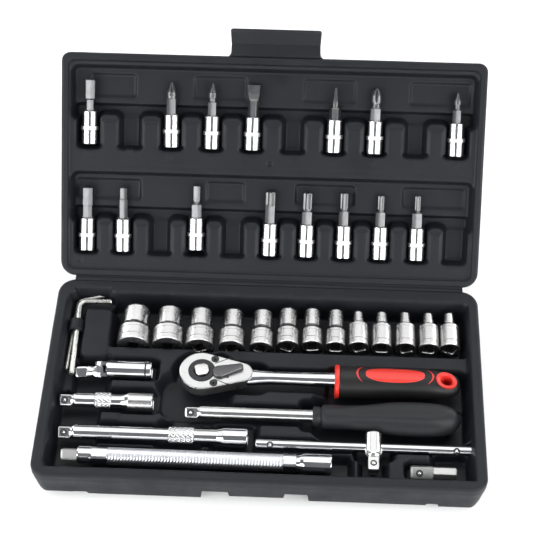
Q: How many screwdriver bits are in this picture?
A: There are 15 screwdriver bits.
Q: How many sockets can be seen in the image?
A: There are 13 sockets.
